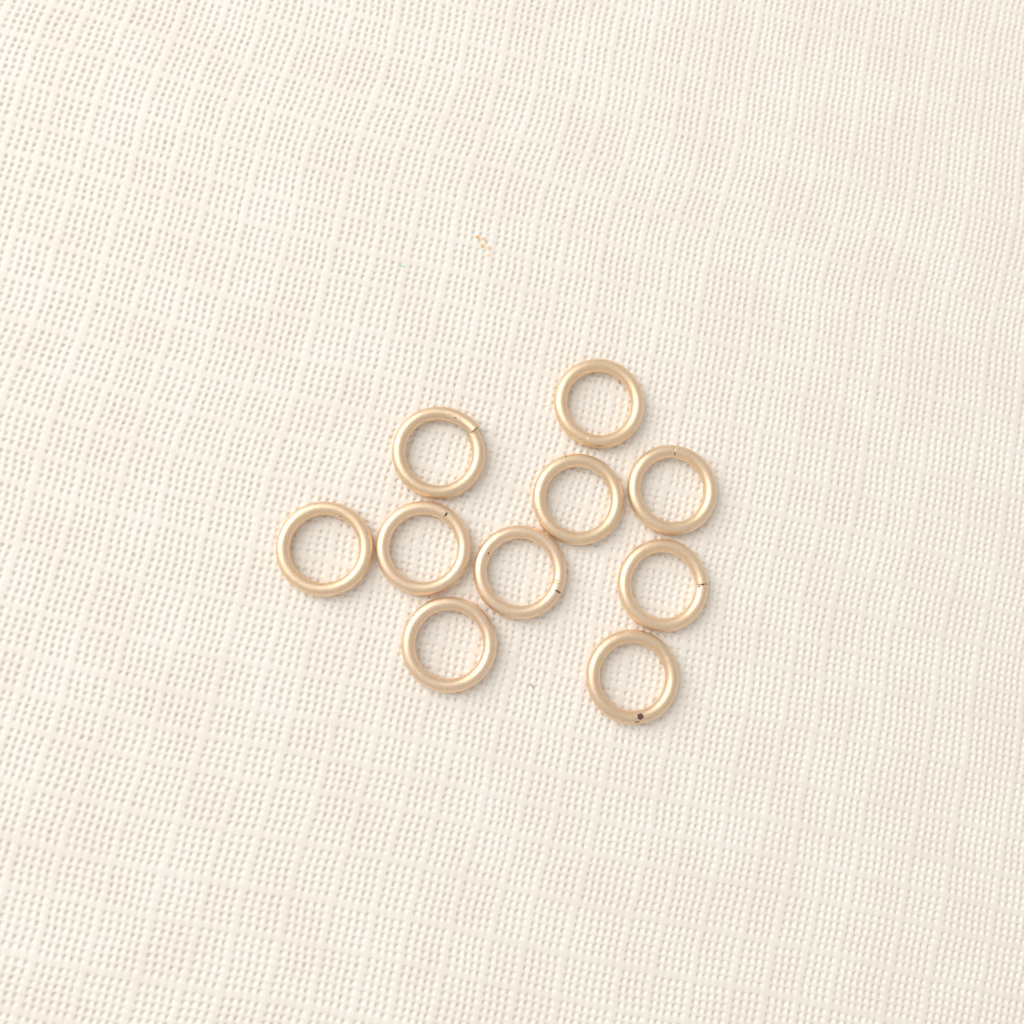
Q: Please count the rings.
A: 10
